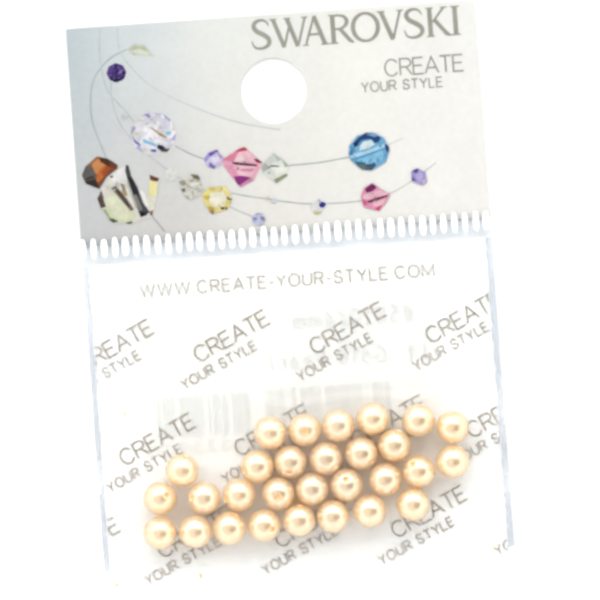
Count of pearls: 29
